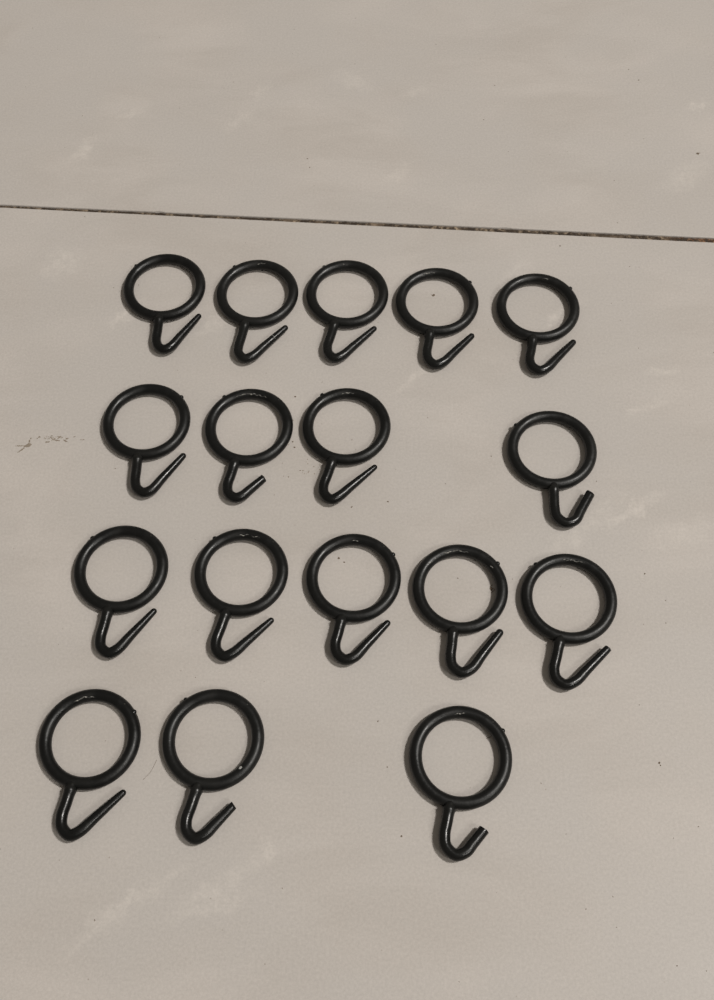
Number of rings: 17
